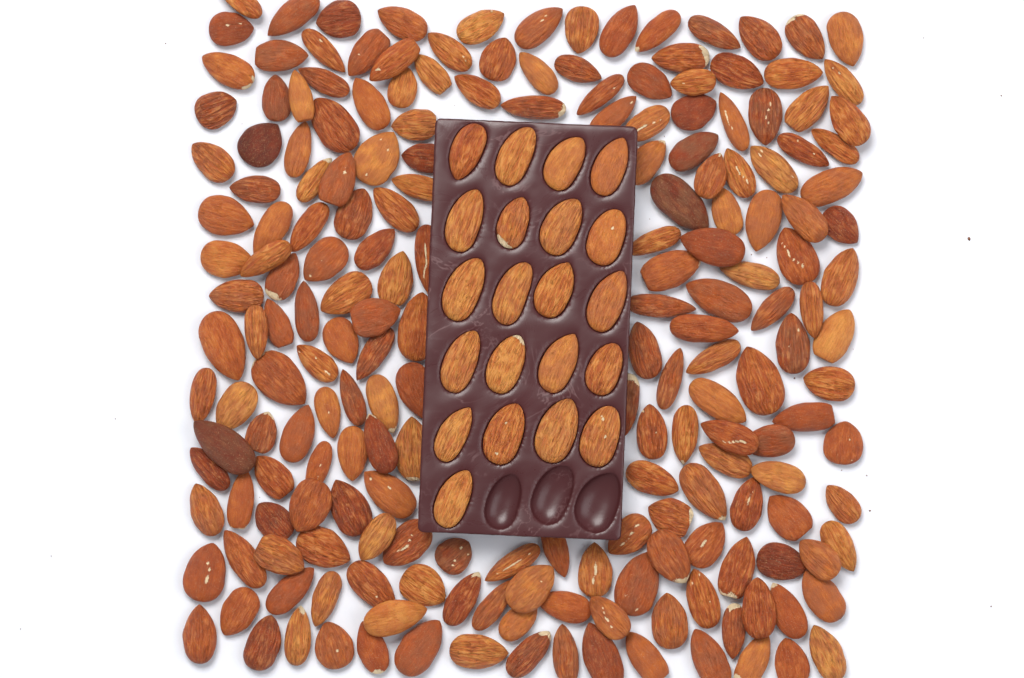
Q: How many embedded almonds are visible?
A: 21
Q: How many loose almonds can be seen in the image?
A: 200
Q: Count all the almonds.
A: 221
